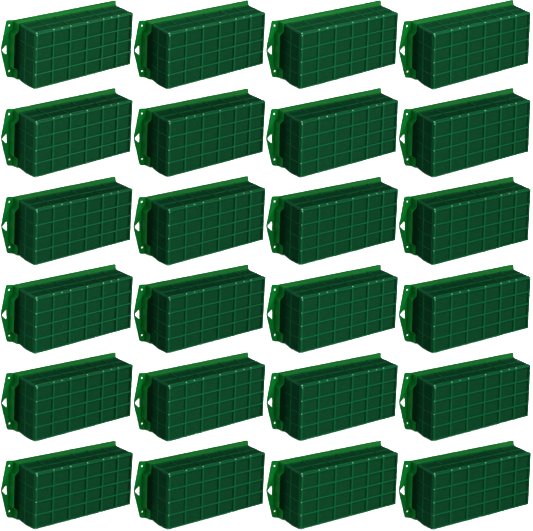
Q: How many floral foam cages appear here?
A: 24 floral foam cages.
